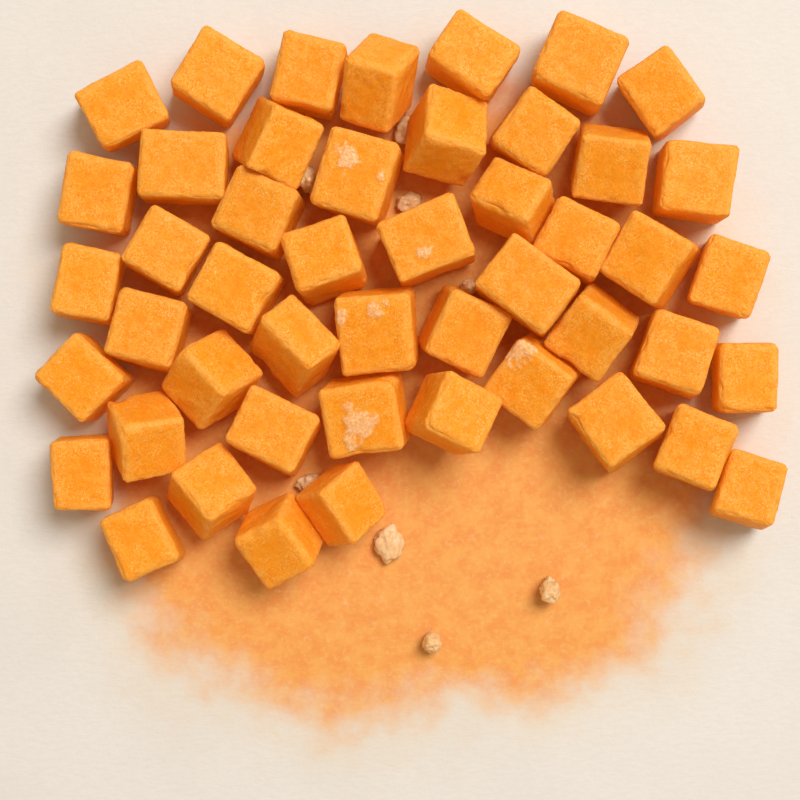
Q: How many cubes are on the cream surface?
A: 48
